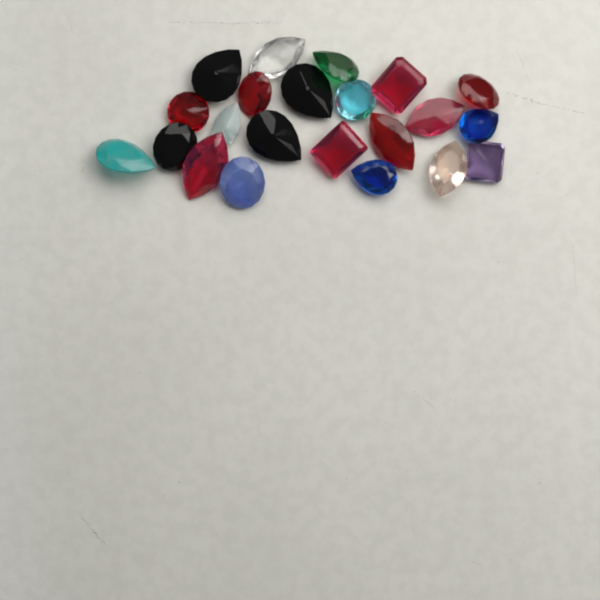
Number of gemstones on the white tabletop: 22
